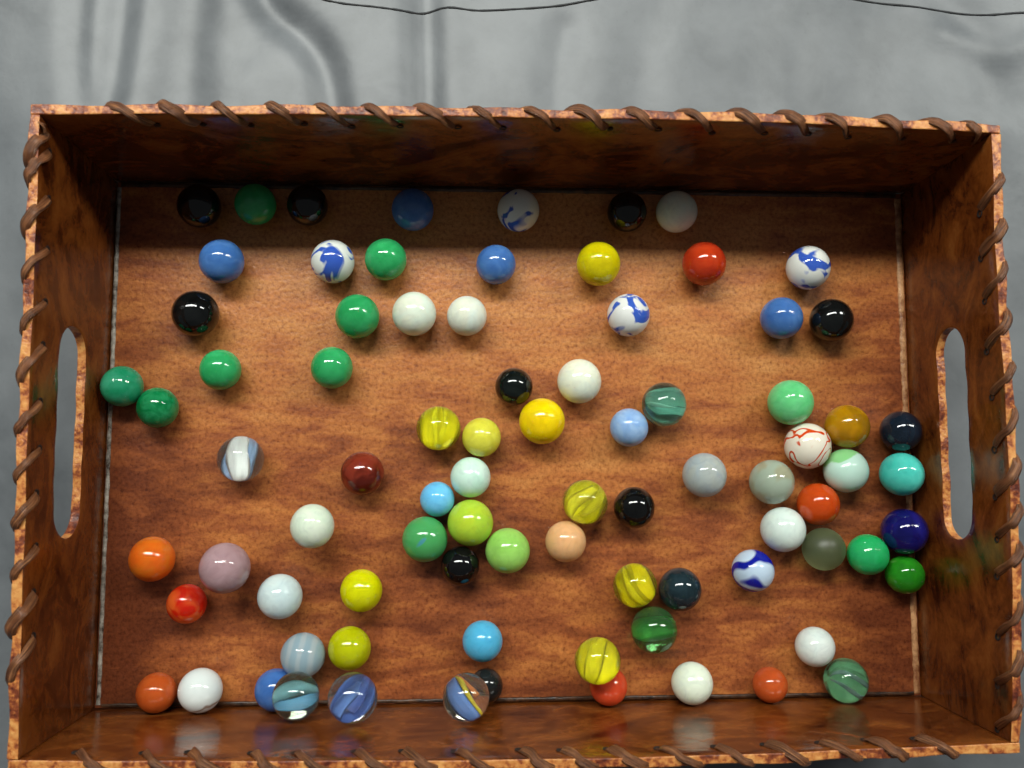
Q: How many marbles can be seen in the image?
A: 83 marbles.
